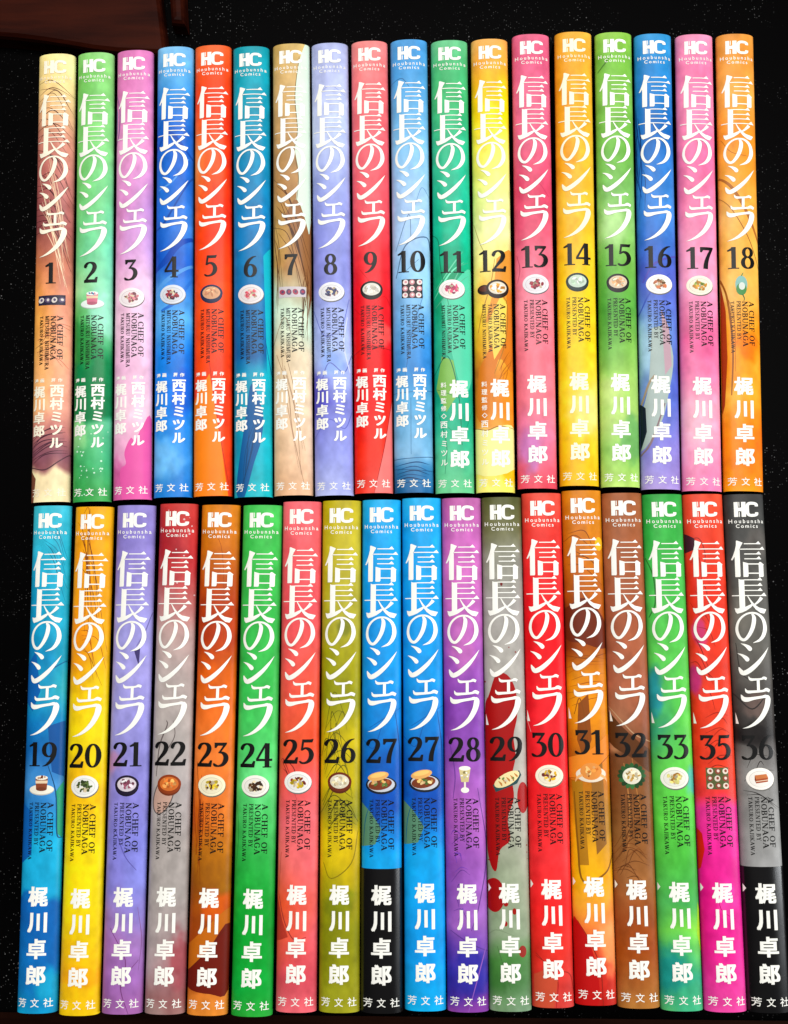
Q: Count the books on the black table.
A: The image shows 36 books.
